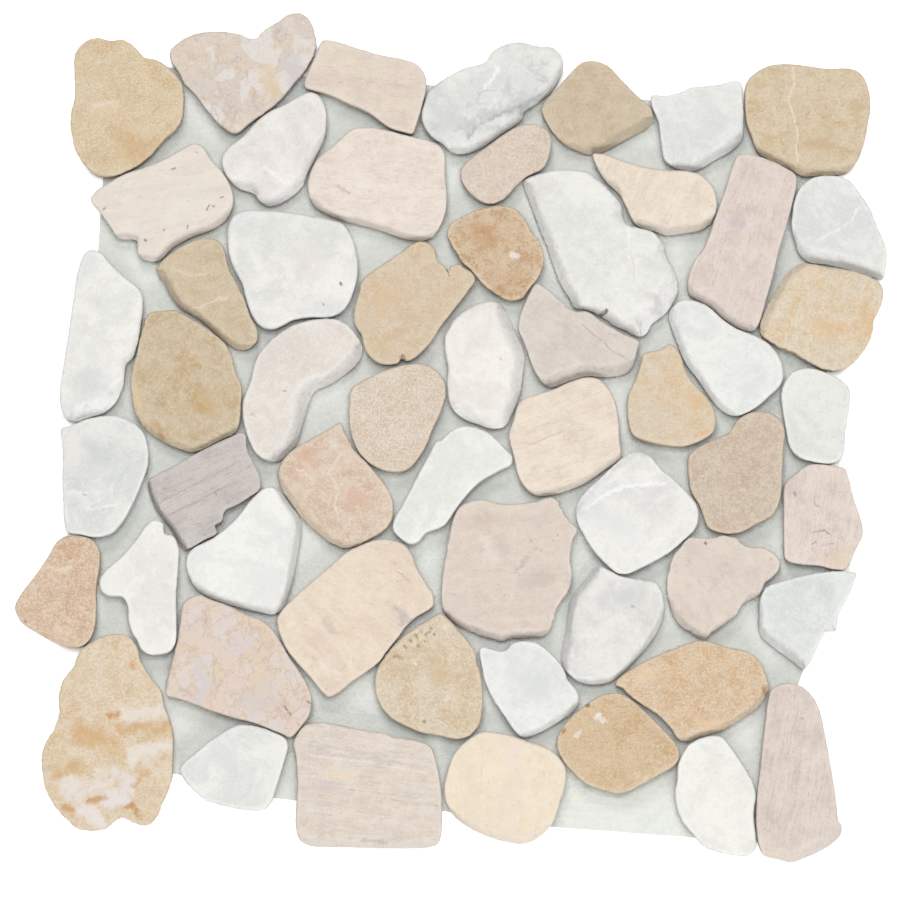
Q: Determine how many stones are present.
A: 56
